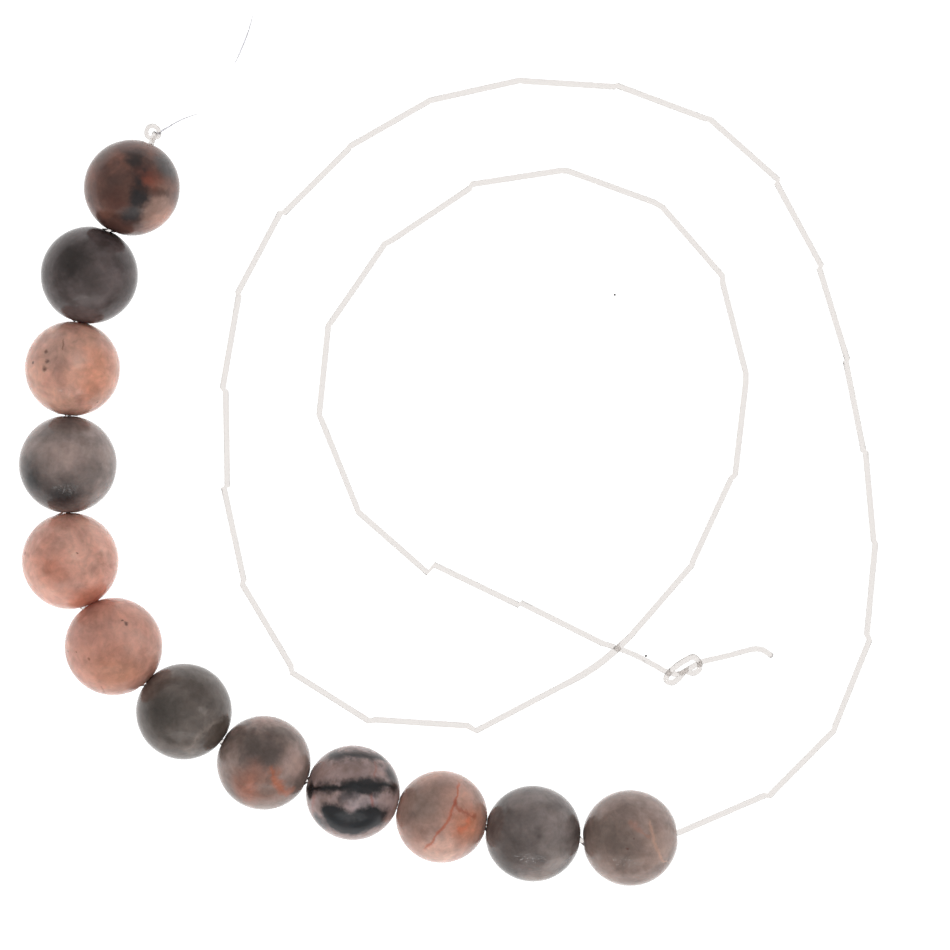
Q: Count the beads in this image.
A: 12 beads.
